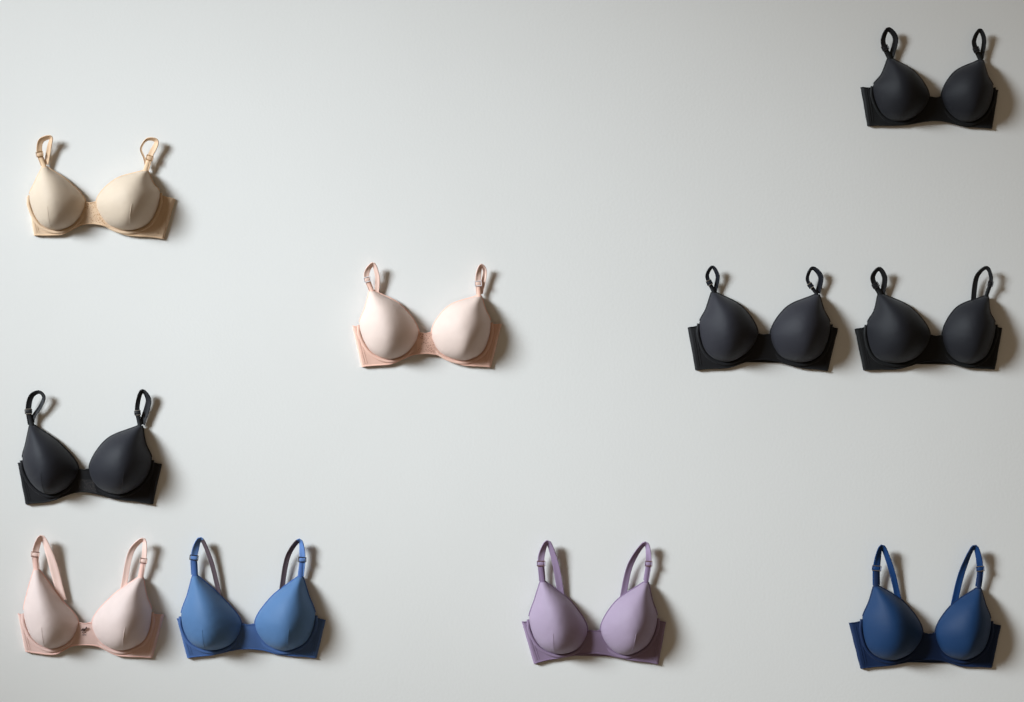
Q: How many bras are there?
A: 10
